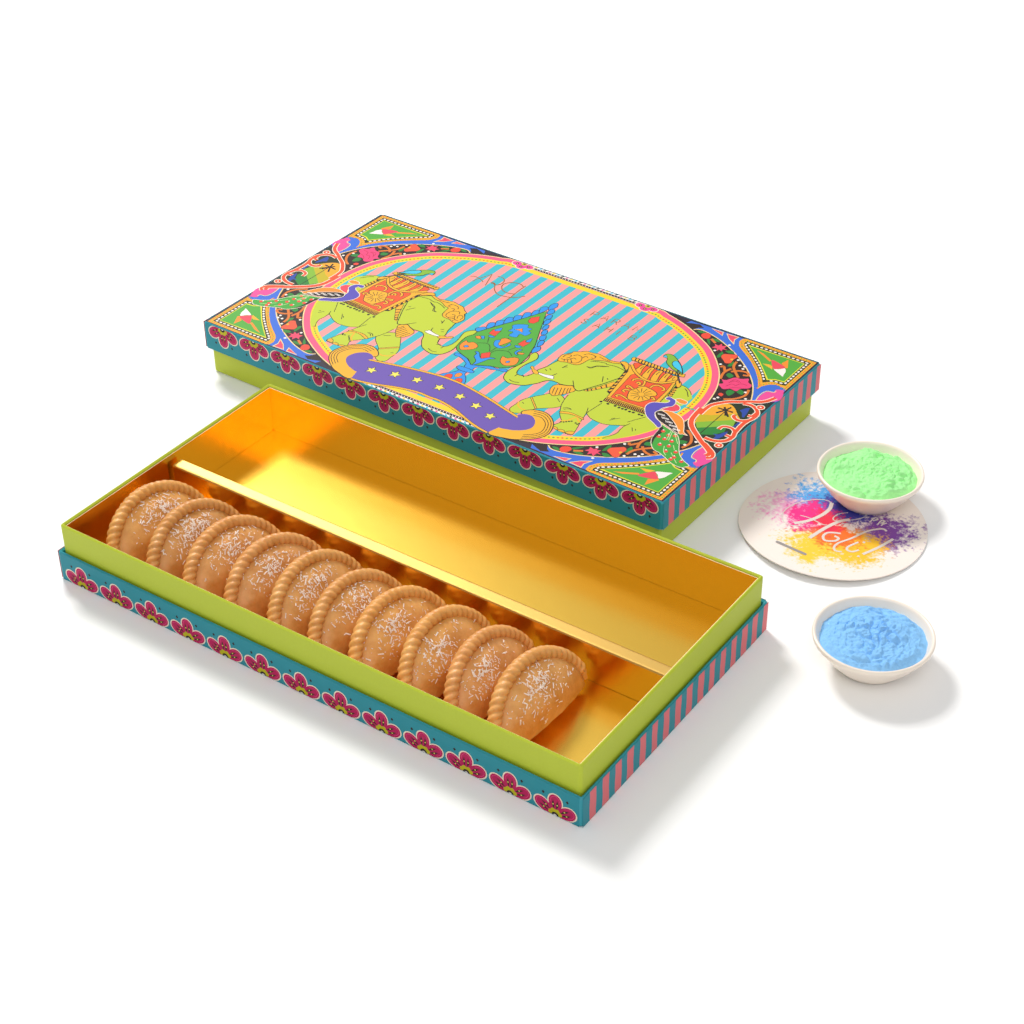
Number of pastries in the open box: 10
